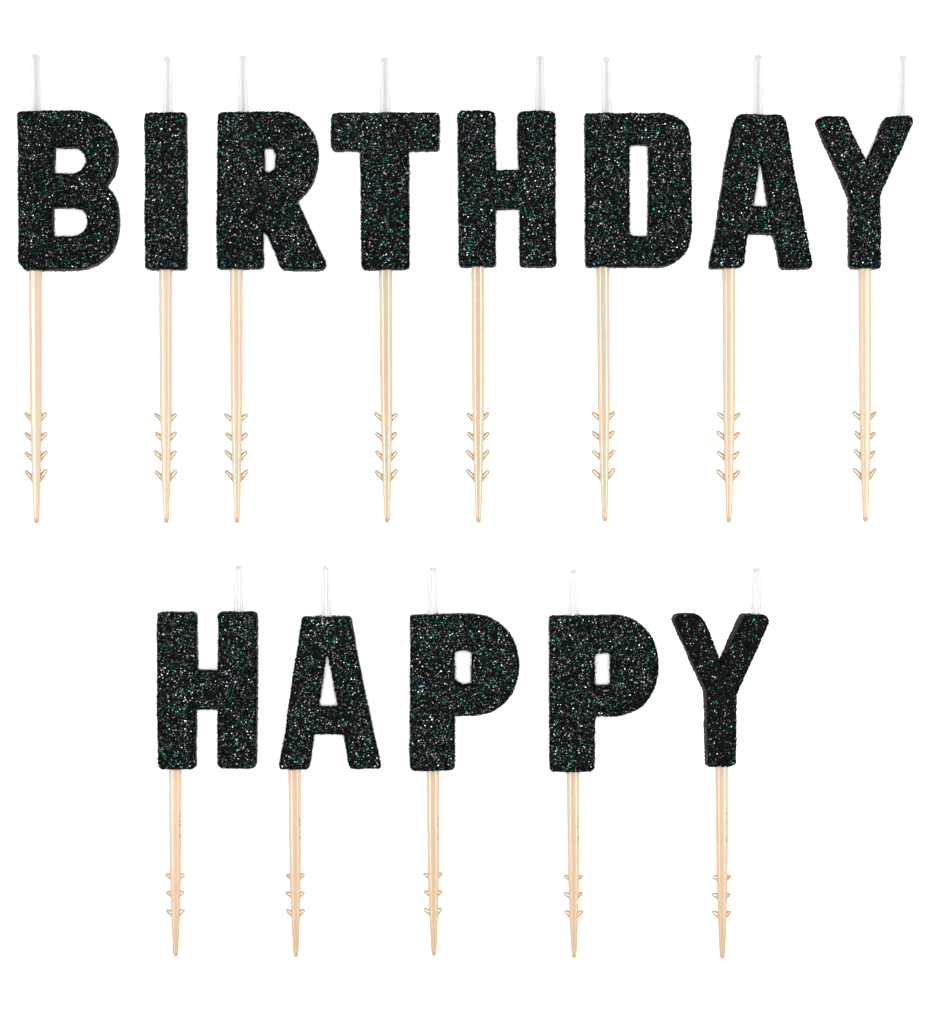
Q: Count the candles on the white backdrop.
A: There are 13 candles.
